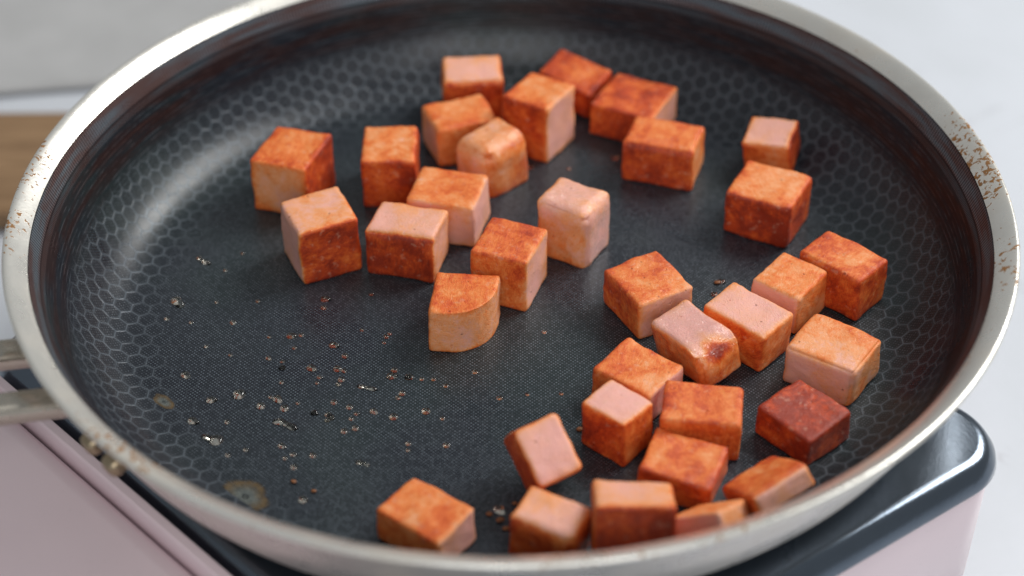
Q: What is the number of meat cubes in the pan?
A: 34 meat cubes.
